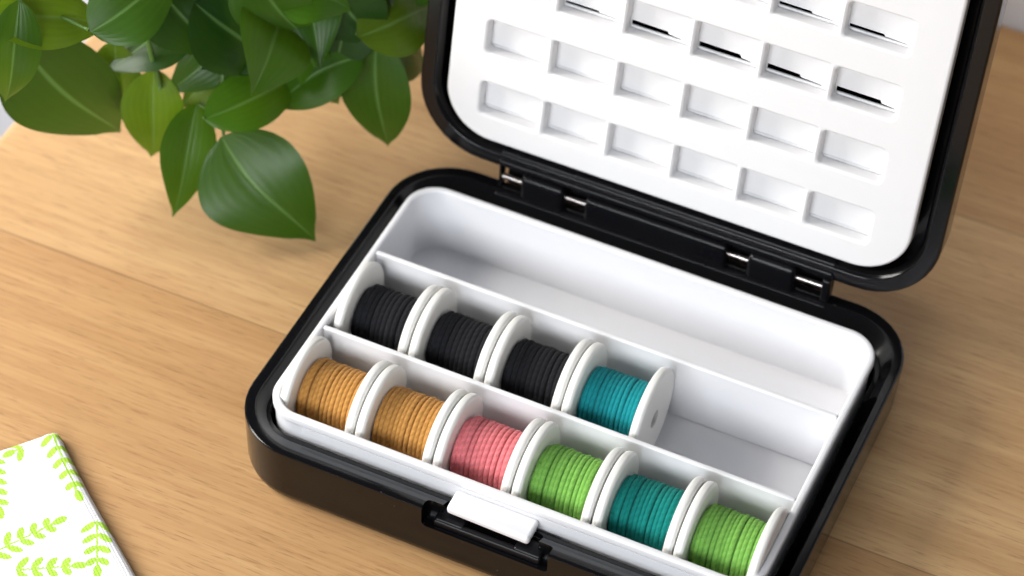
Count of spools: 10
